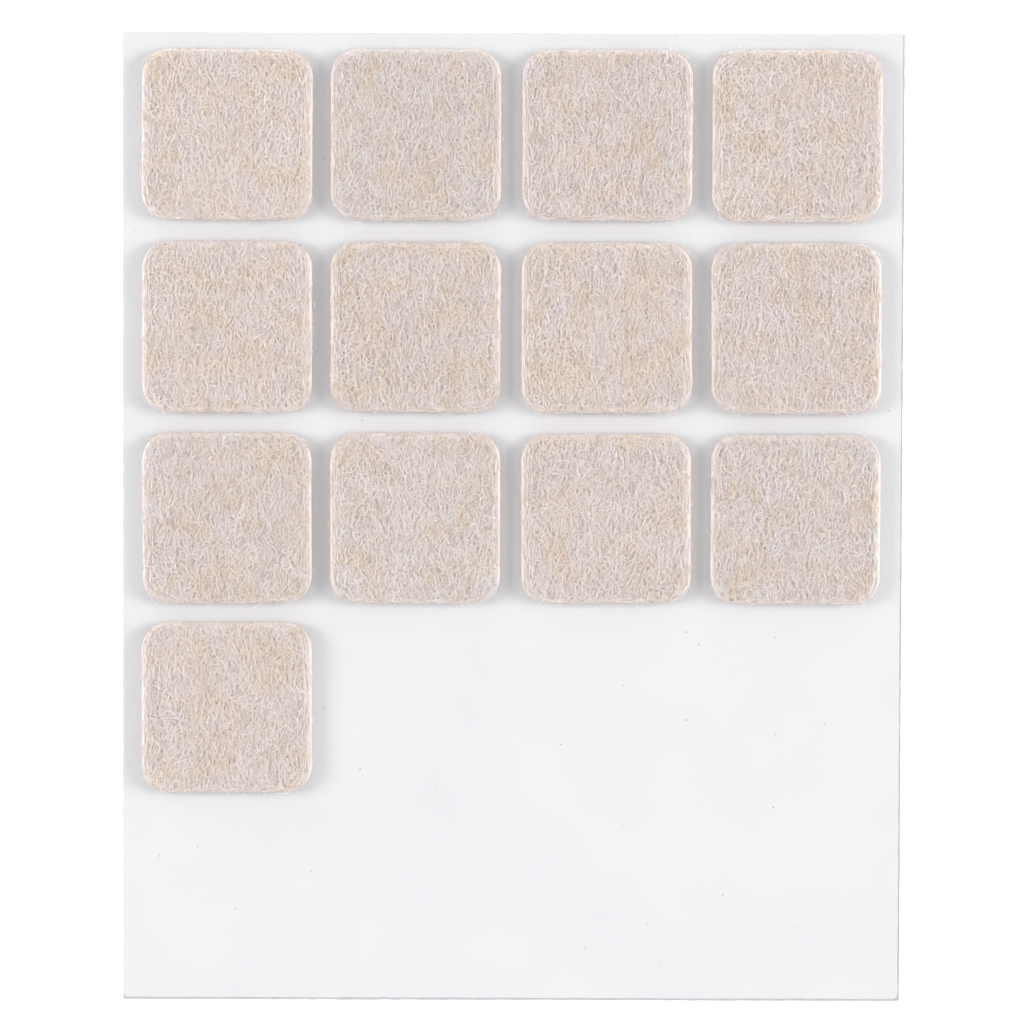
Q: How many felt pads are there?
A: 13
